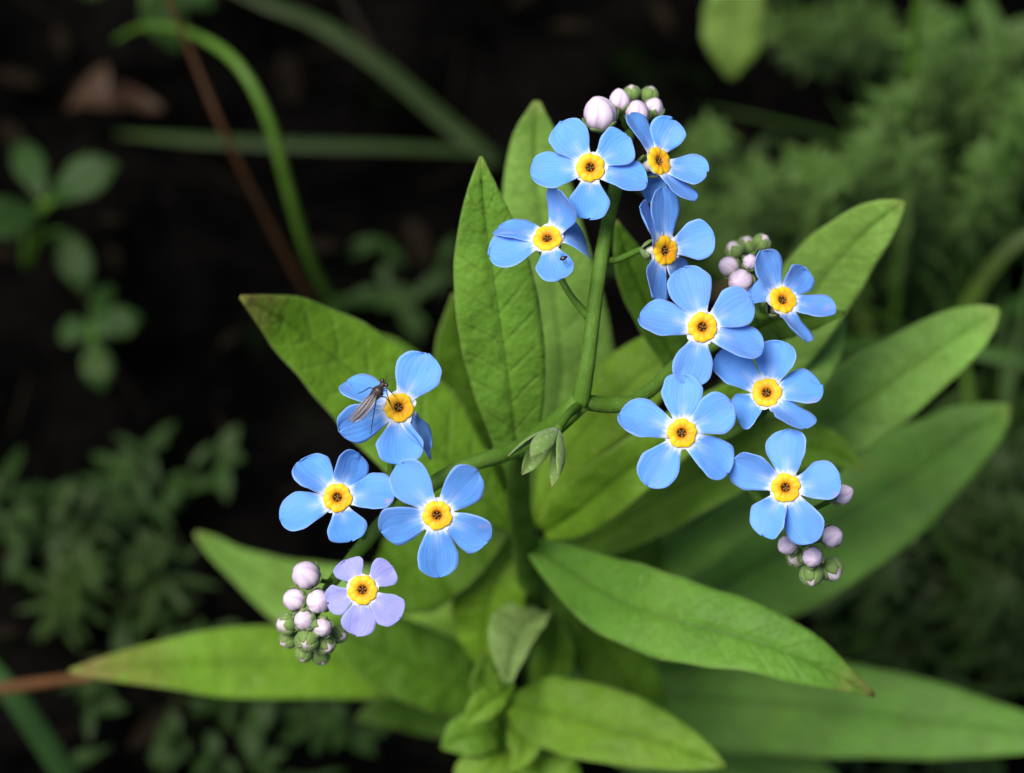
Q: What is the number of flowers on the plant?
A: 13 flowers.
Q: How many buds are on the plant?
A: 31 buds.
